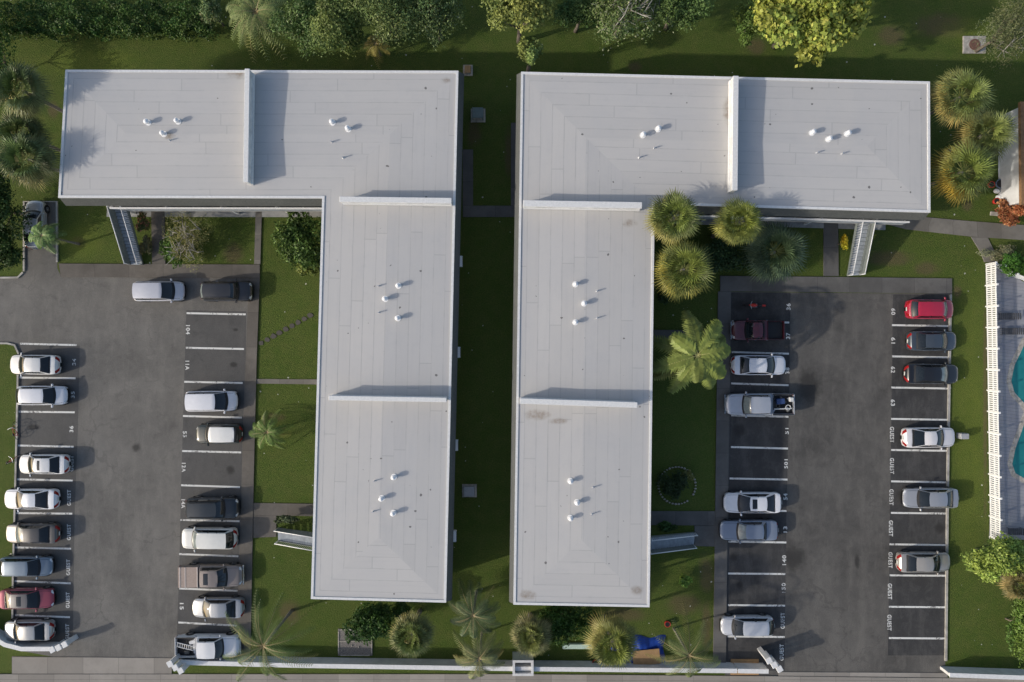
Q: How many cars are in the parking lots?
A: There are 26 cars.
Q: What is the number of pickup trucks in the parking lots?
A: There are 4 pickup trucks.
